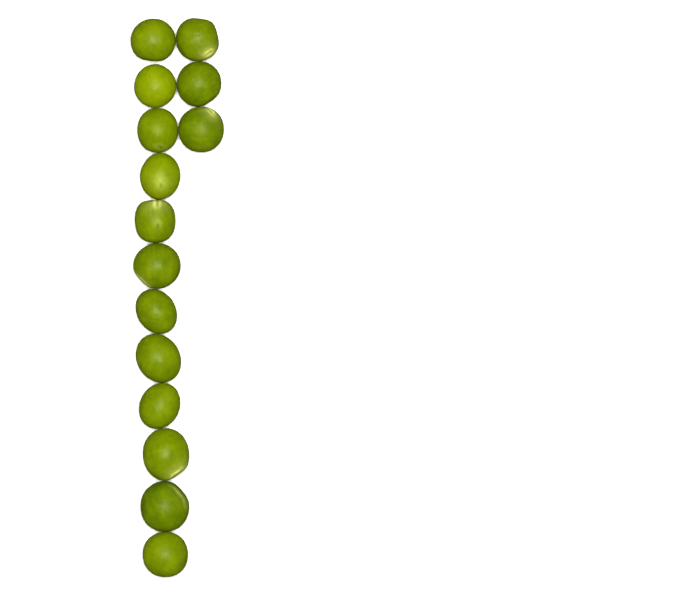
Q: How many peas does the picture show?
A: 15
